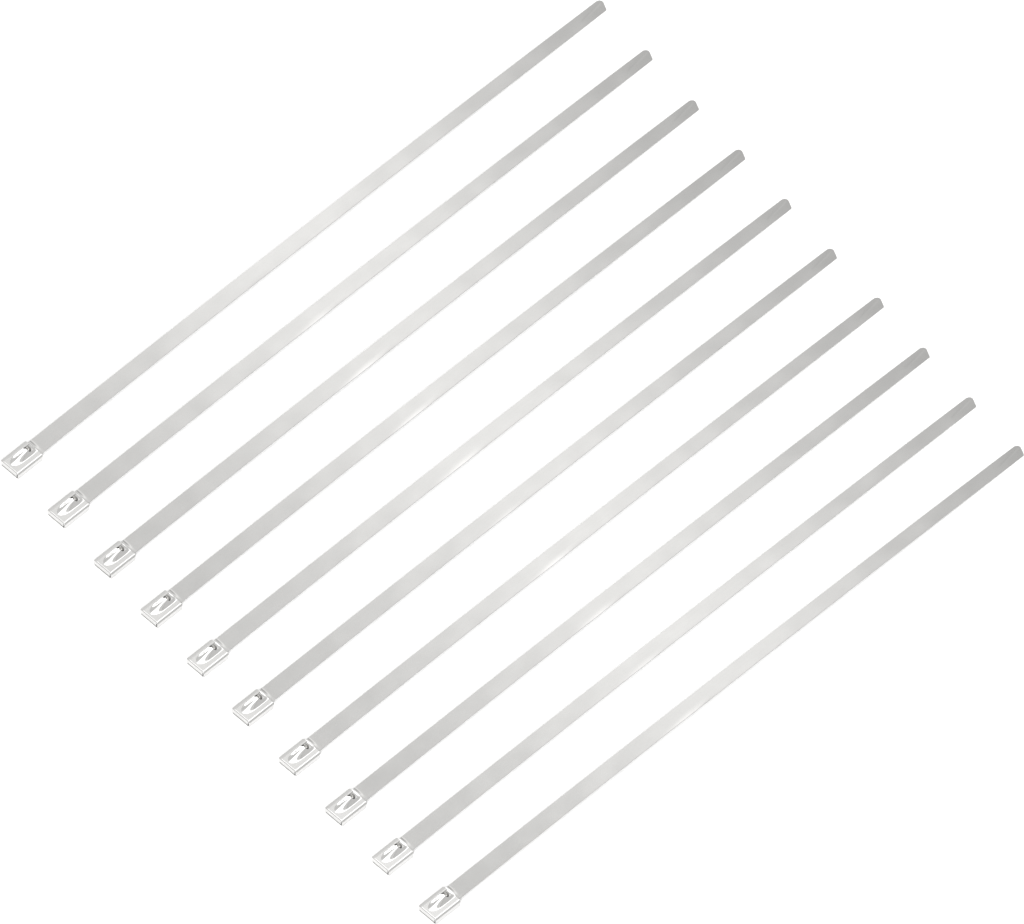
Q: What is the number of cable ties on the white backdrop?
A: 10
